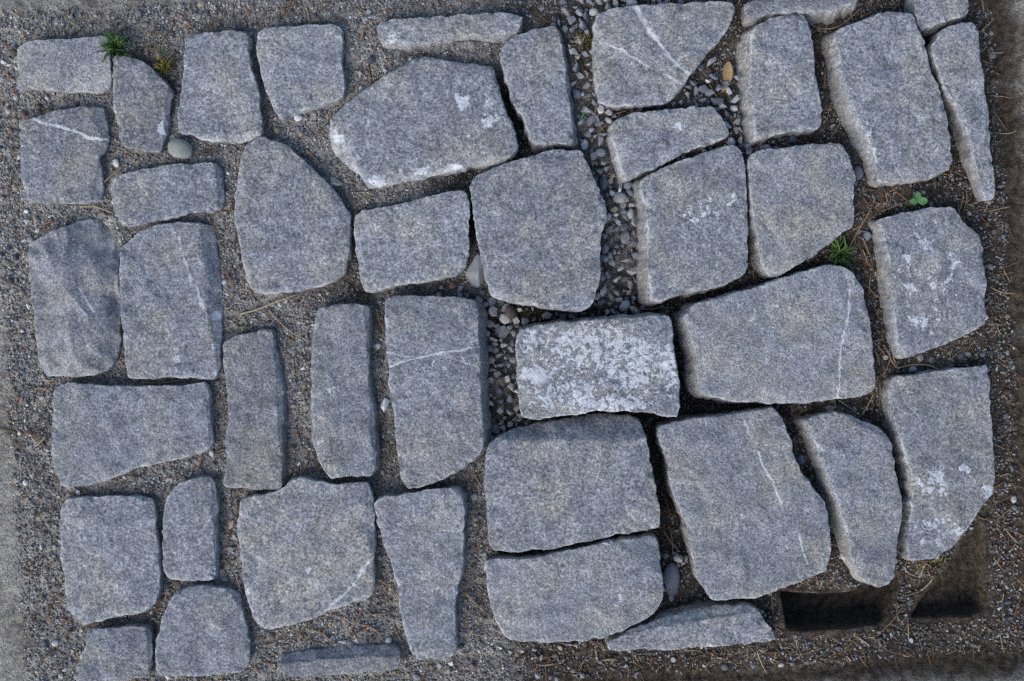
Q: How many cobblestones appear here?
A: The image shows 43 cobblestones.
